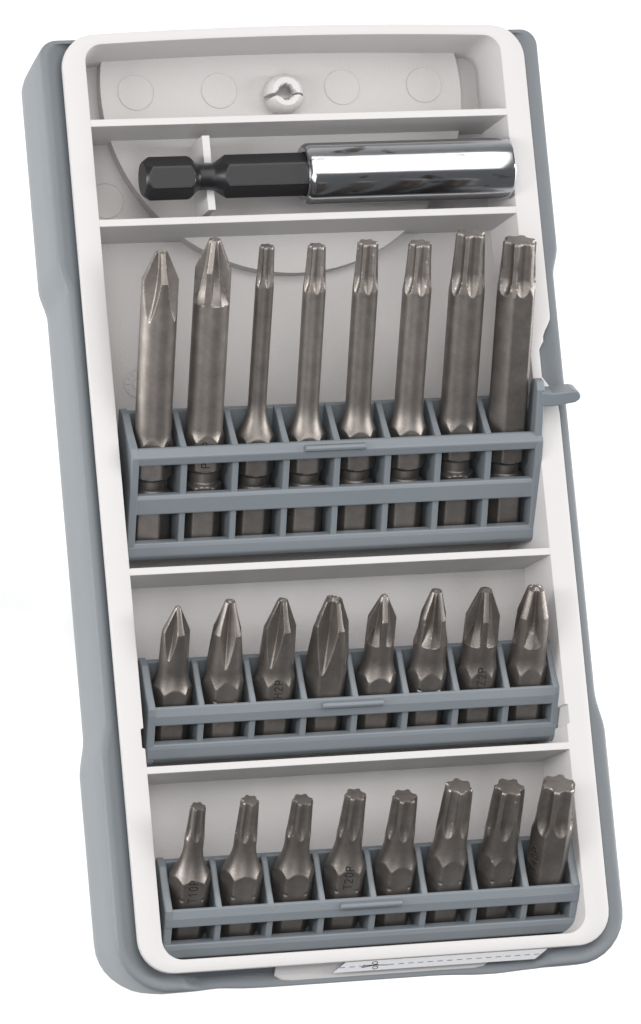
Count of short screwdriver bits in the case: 16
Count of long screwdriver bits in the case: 8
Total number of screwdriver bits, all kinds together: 24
